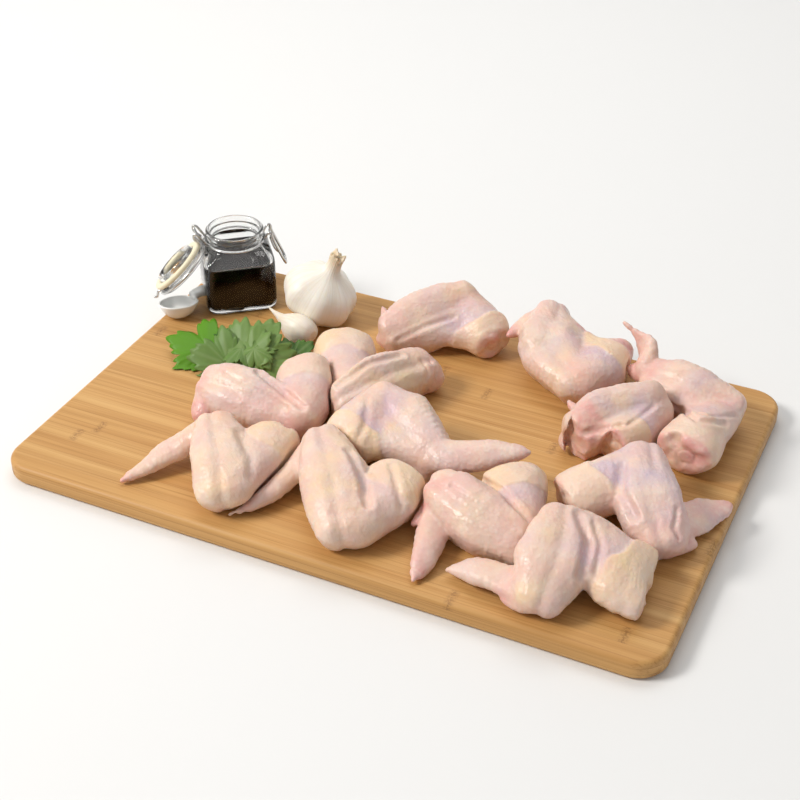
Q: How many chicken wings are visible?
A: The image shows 12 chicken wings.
